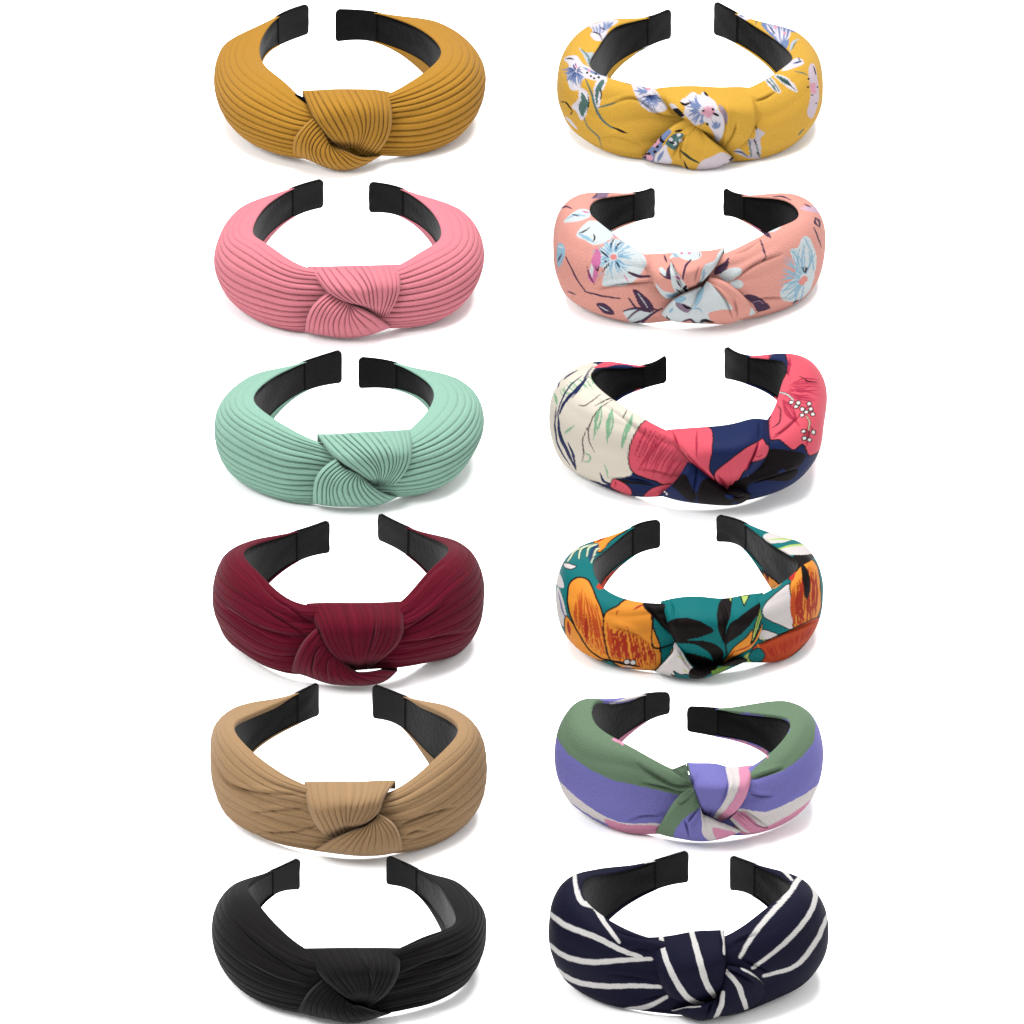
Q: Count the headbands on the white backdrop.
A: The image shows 12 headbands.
